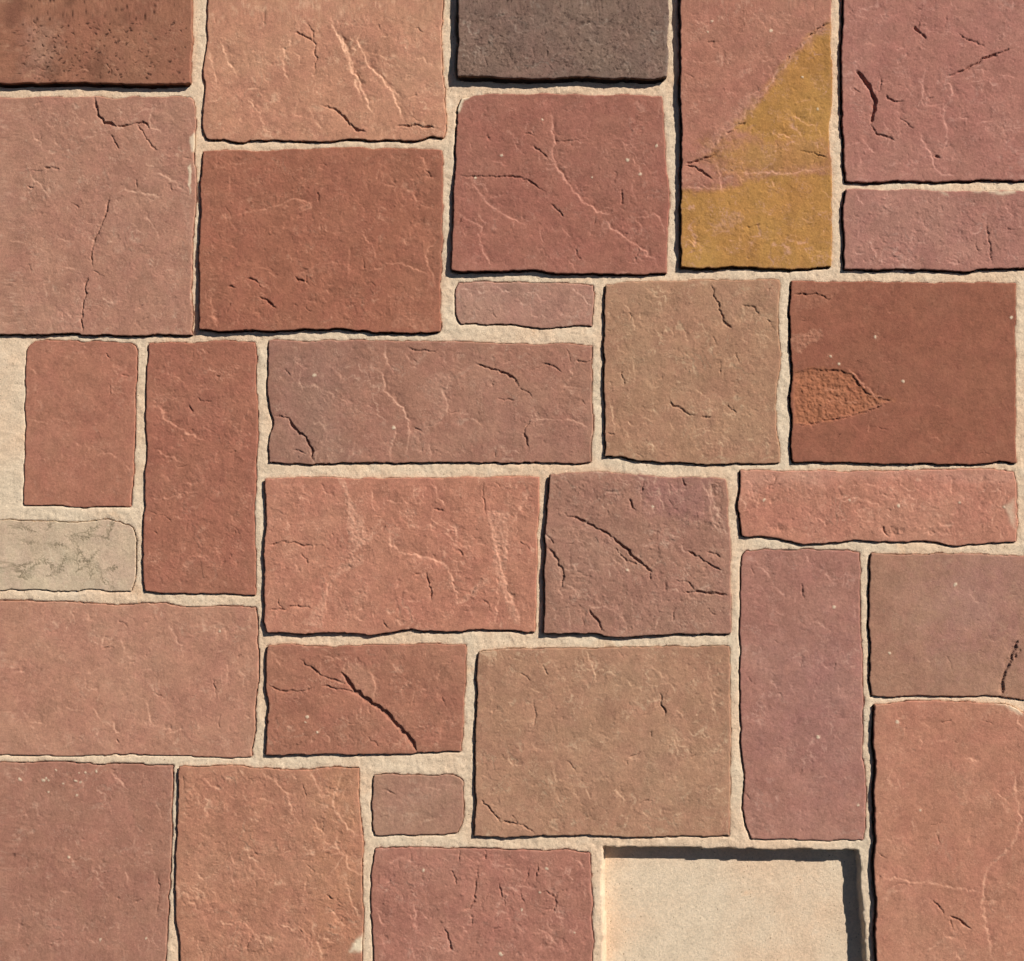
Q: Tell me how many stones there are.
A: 29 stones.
